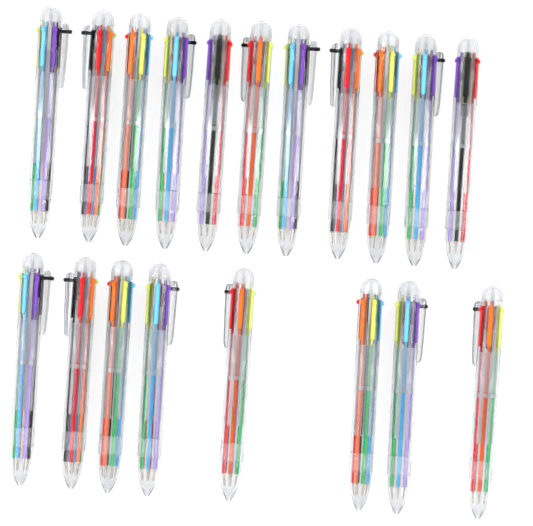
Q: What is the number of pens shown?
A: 19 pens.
